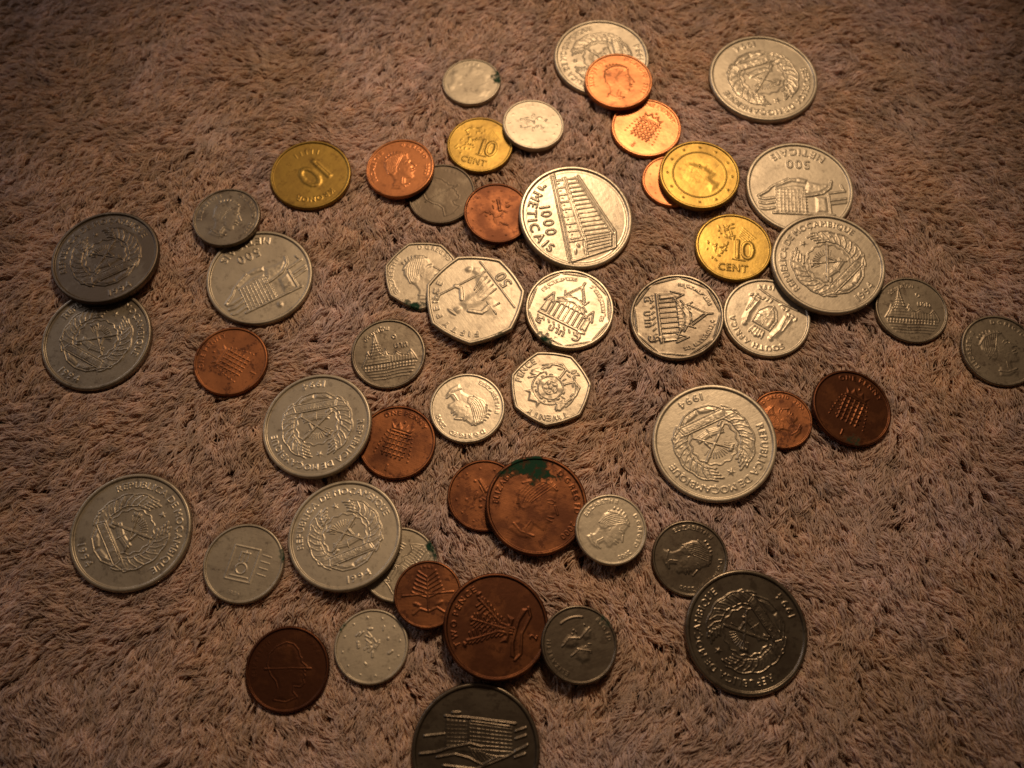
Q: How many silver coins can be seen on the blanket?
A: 34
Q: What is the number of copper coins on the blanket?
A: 14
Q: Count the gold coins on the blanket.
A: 4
